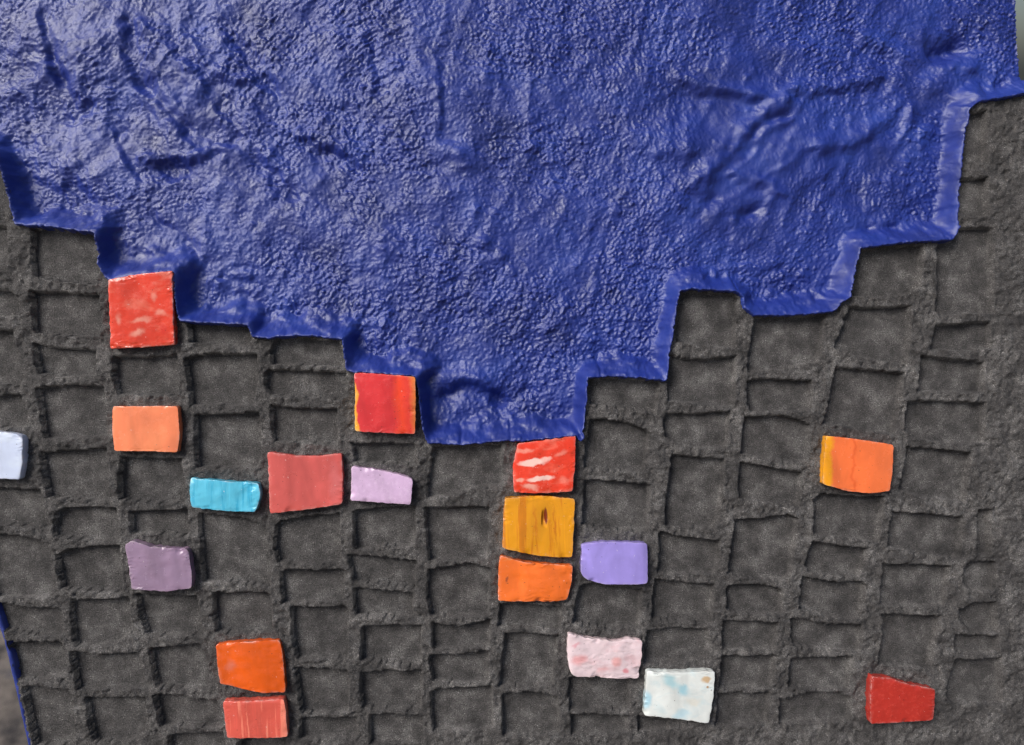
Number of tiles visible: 18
